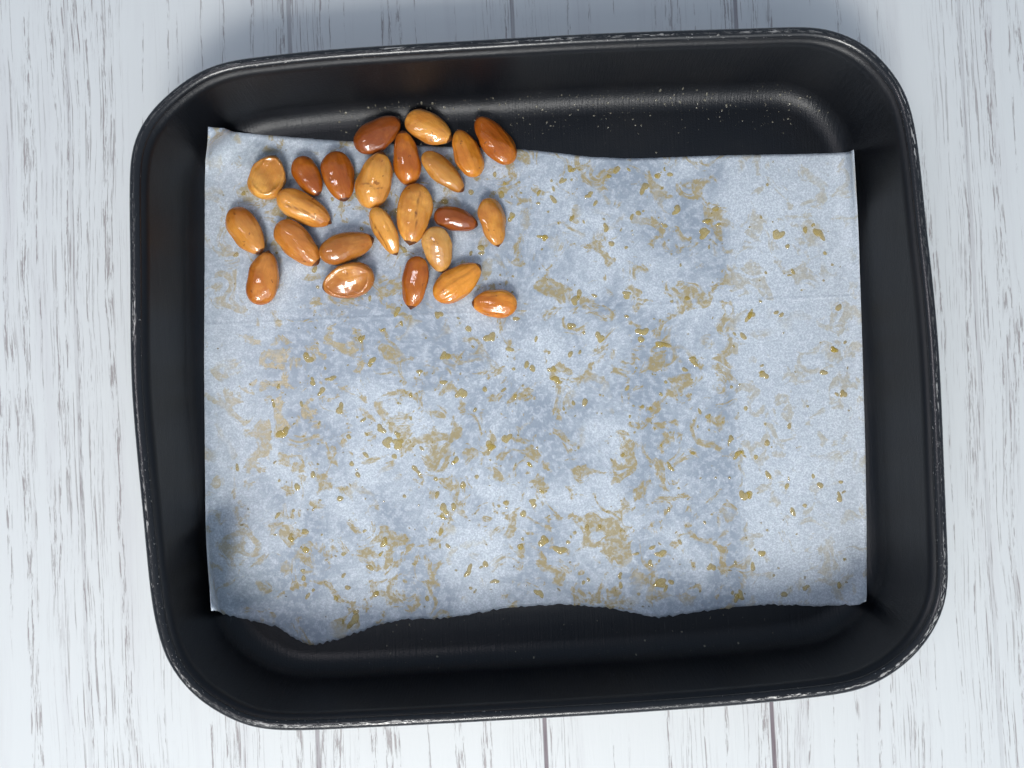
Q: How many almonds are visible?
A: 24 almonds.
